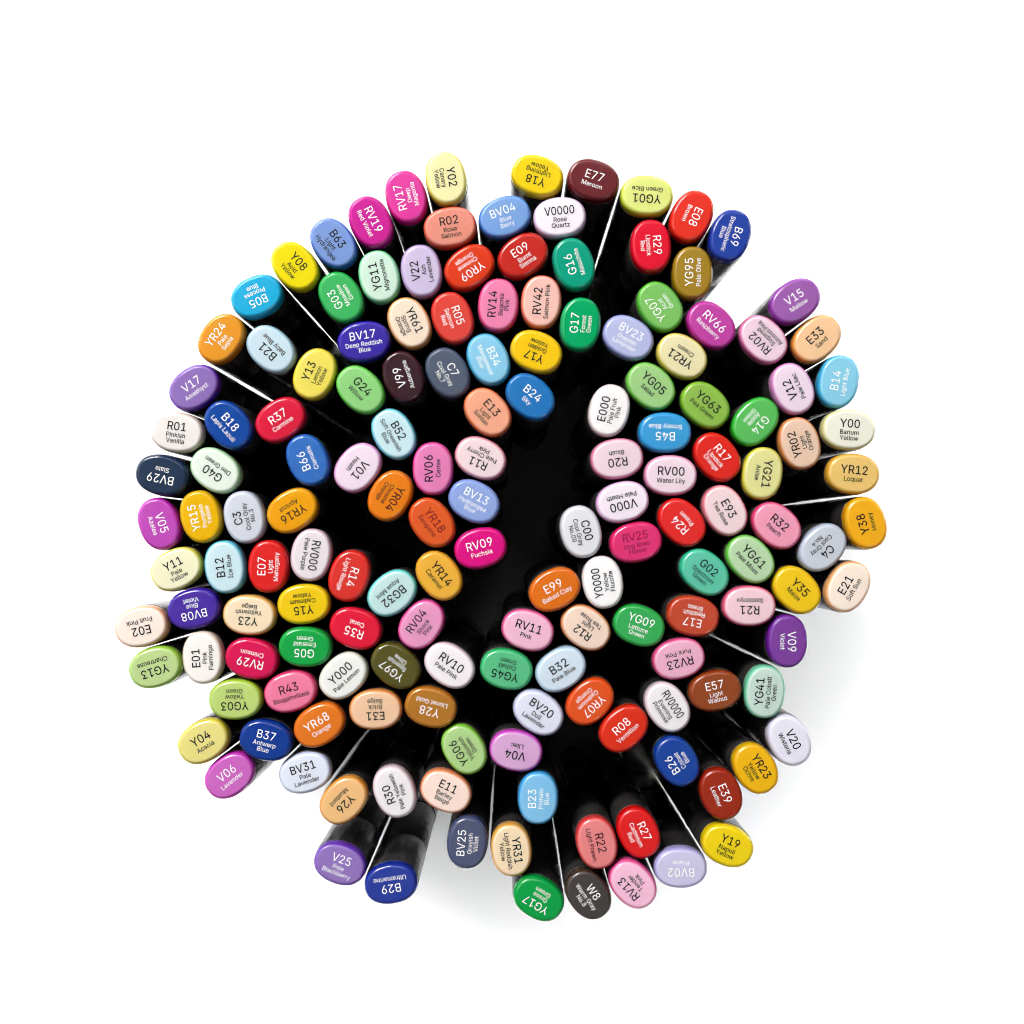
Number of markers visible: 157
